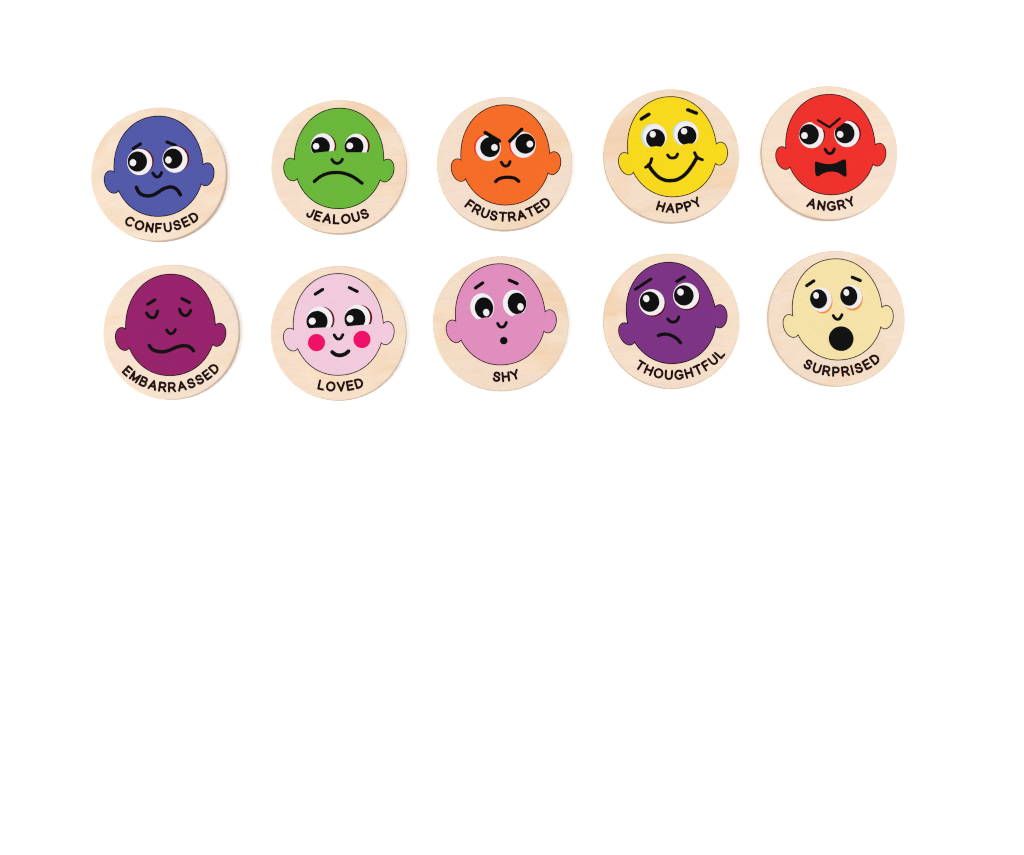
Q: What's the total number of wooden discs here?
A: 10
